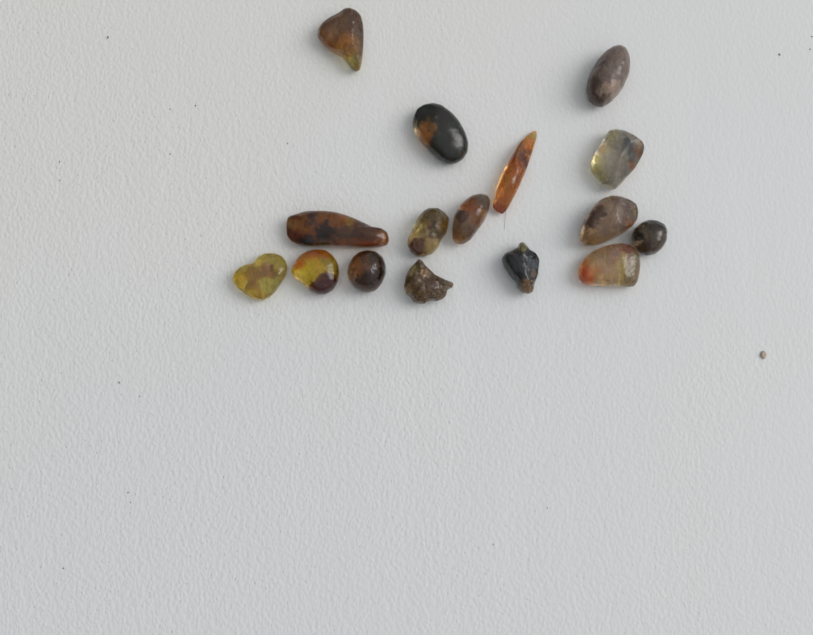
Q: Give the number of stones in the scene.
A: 16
